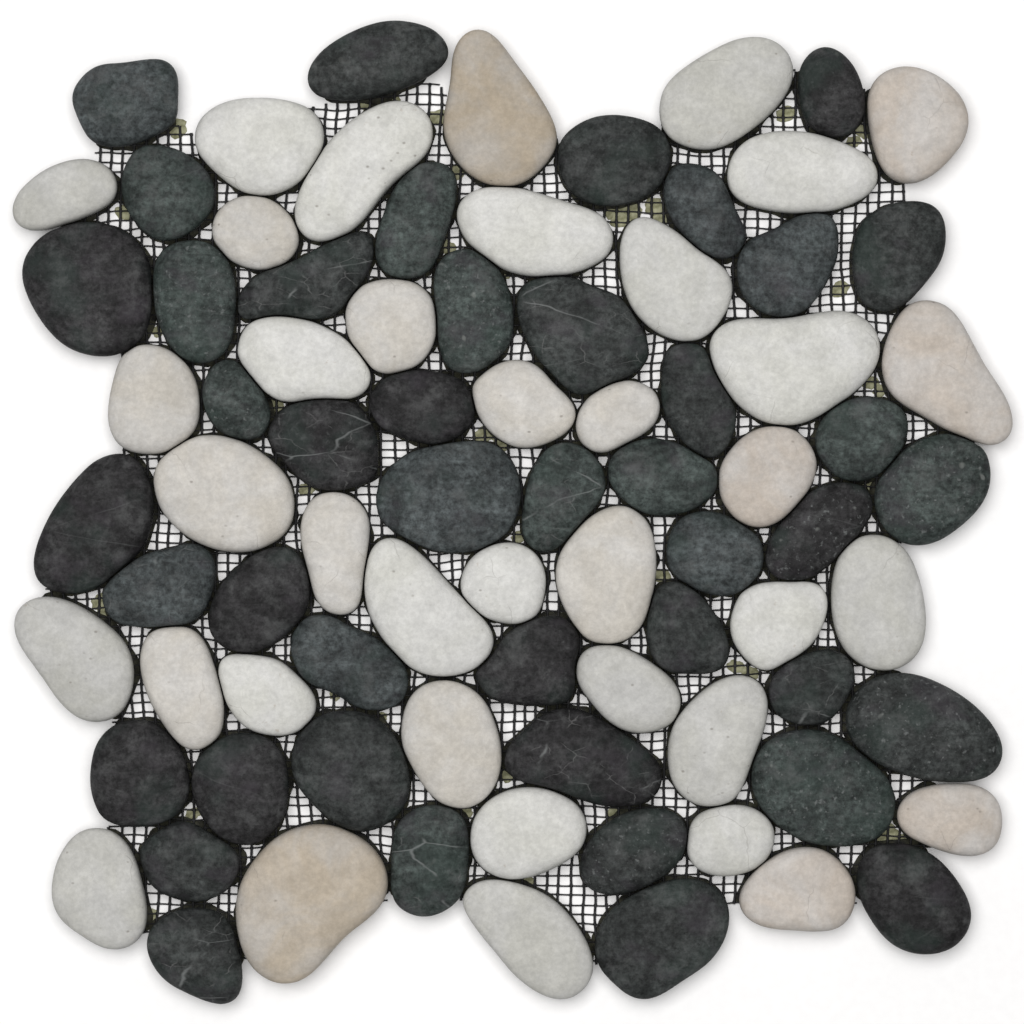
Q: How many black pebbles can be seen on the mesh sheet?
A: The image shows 44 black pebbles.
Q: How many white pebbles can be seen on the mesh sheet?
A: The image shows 38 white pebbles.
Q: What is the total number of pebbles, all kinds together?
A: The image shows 82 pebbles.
